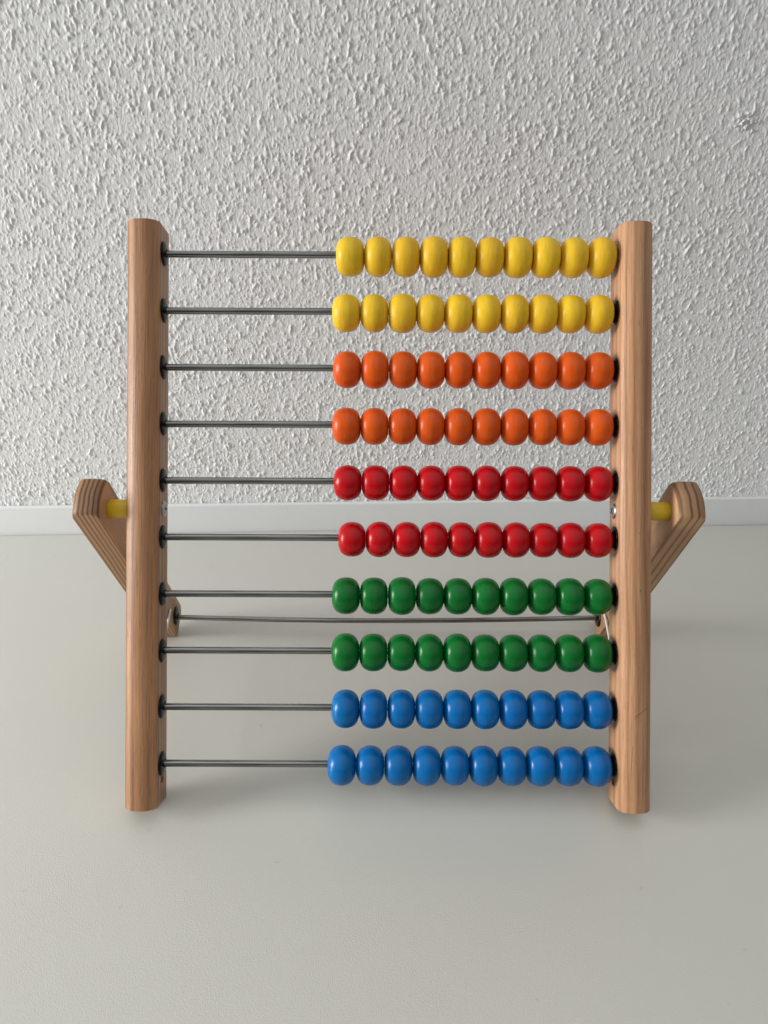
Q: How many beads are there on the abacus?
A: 100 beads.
